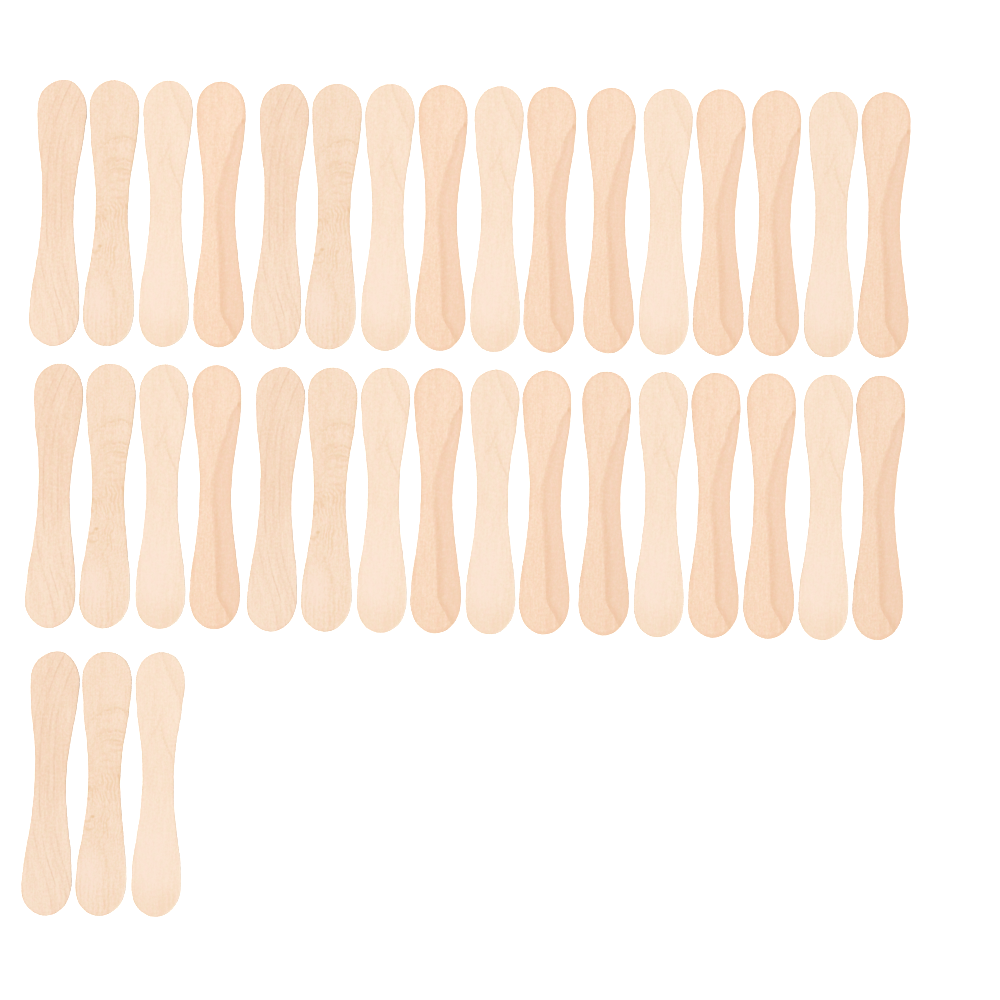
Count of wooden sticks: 35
